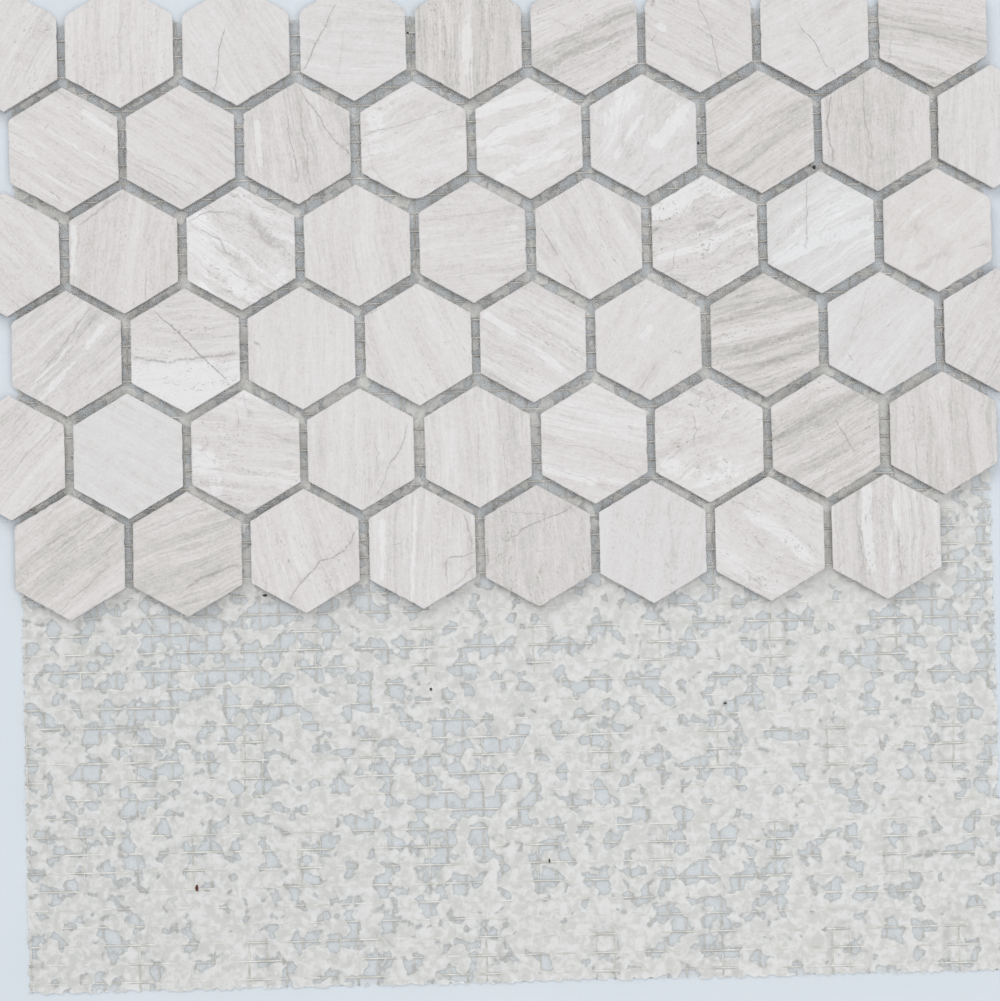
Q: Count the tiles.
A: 53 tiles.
